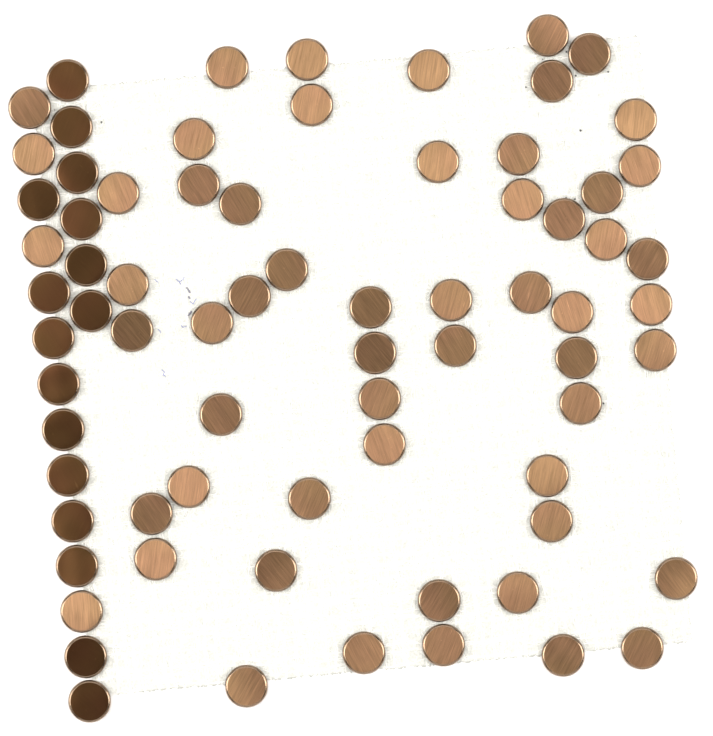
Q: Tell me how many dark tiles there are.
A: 16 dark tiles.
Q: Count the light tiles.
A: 57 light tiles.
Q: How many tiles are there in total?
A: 73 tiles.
